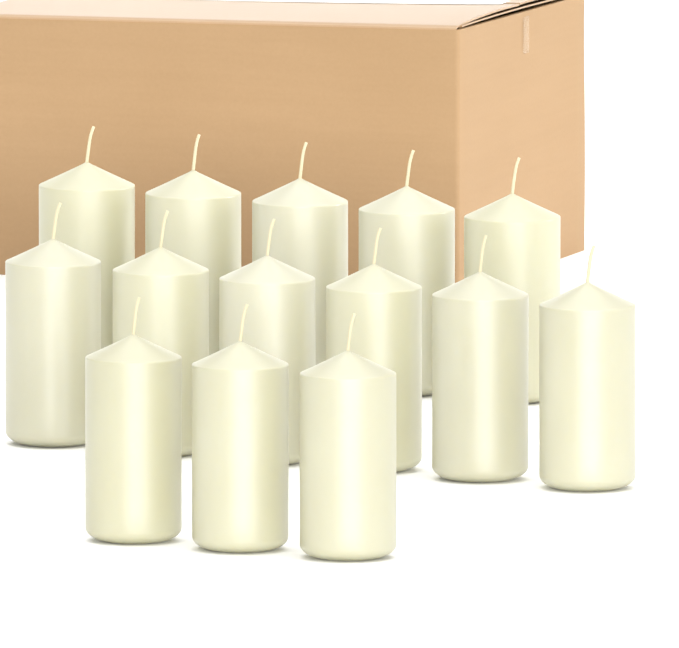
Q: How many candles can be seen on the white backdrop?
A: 14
